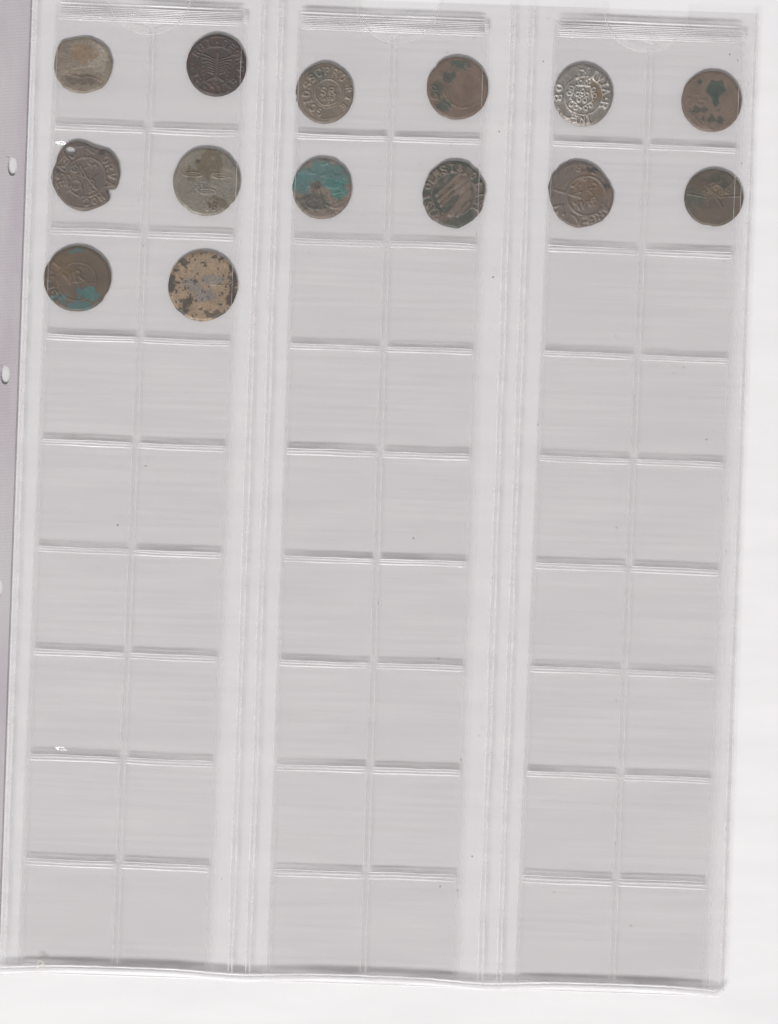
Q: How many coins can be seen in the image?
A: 14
